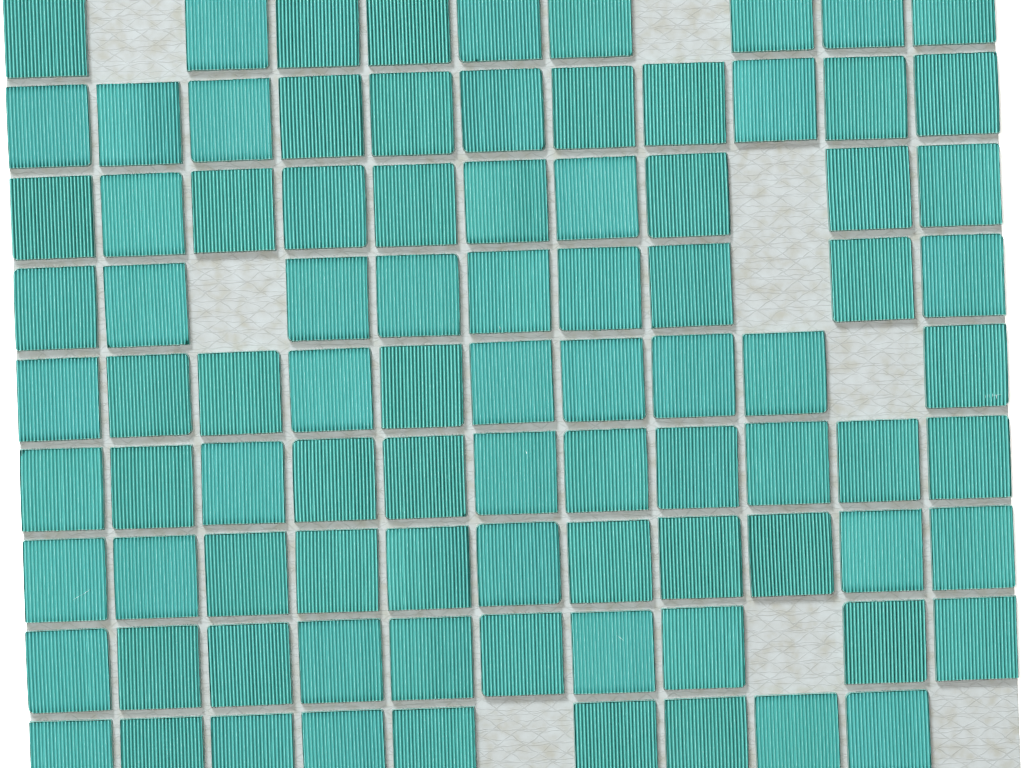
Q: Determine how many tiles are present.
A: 90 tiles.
